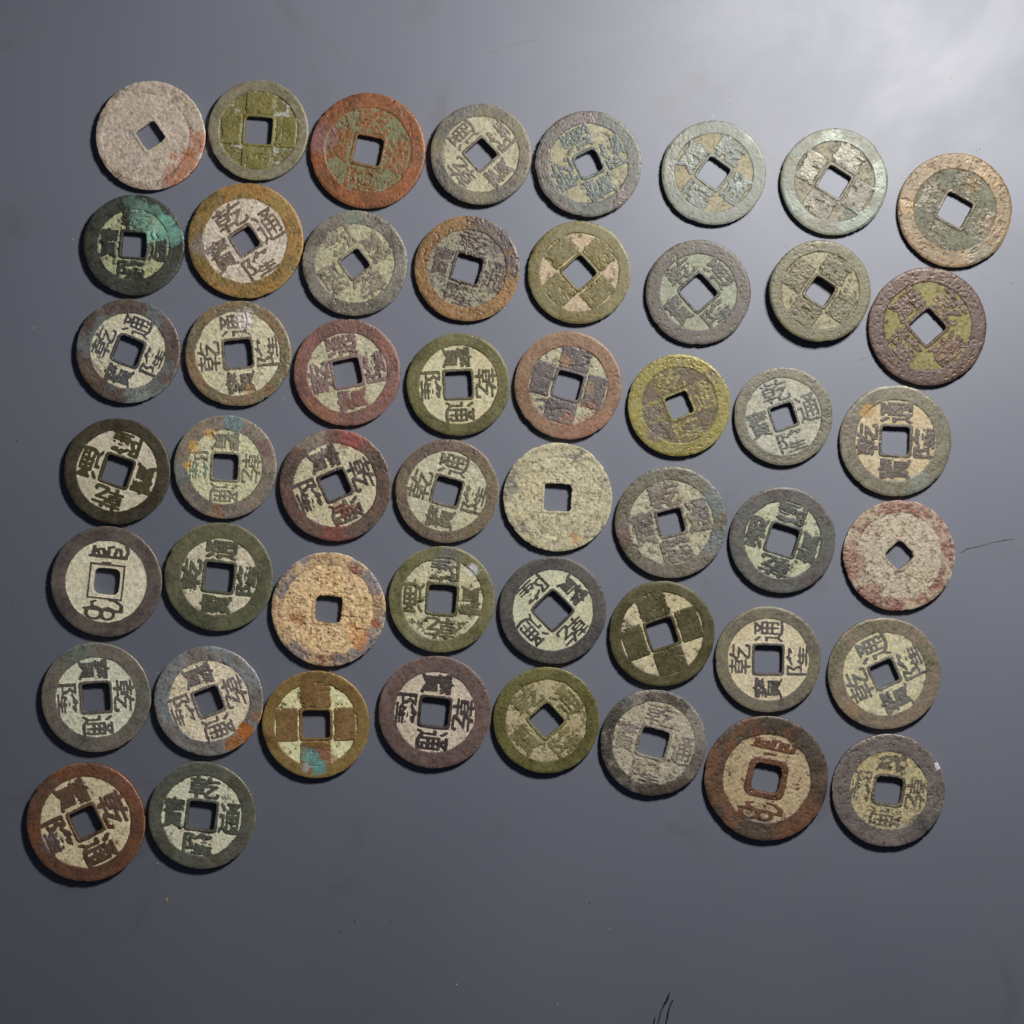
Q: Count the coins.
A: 50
